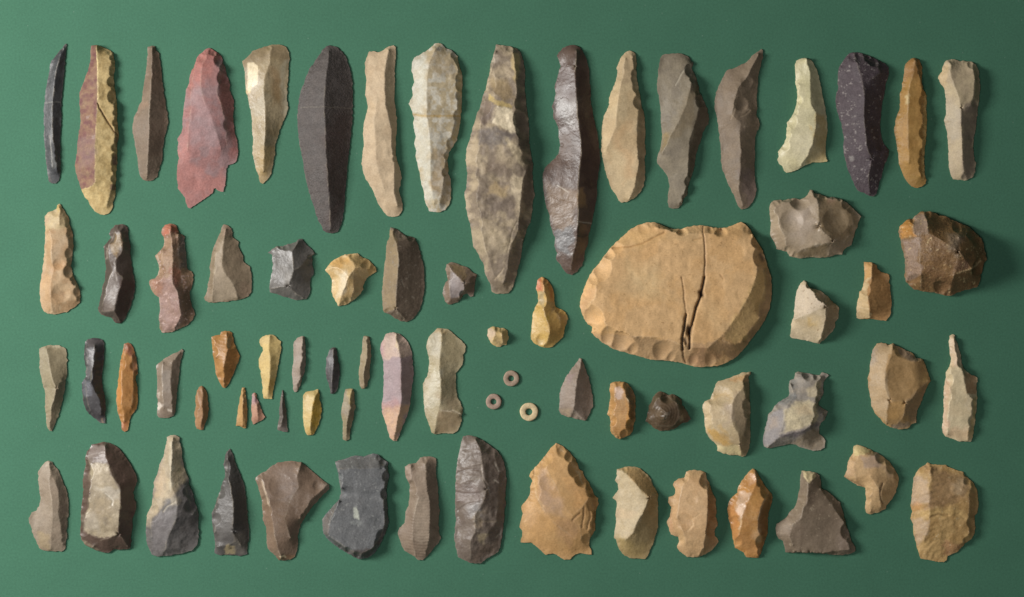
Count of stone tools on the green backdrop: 71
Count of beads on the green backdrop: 3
